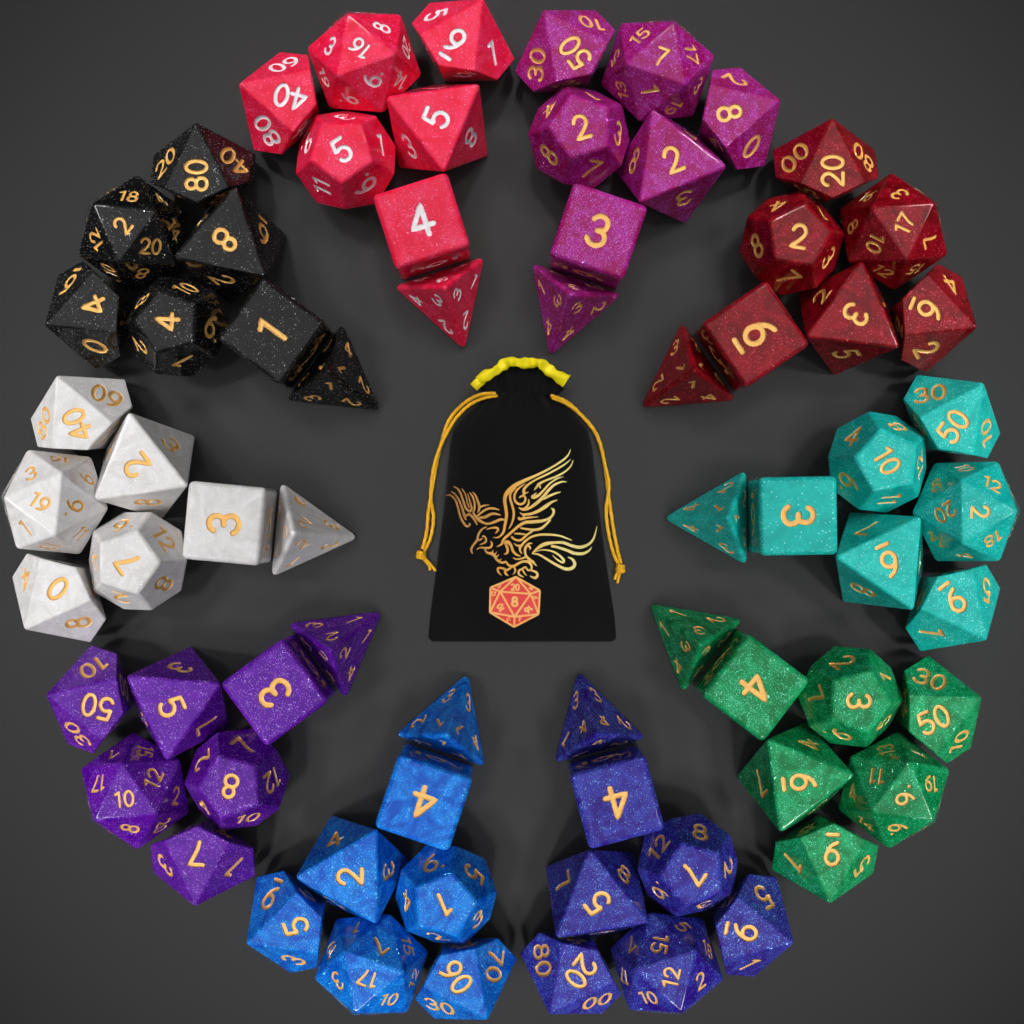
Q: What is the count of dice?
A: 70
